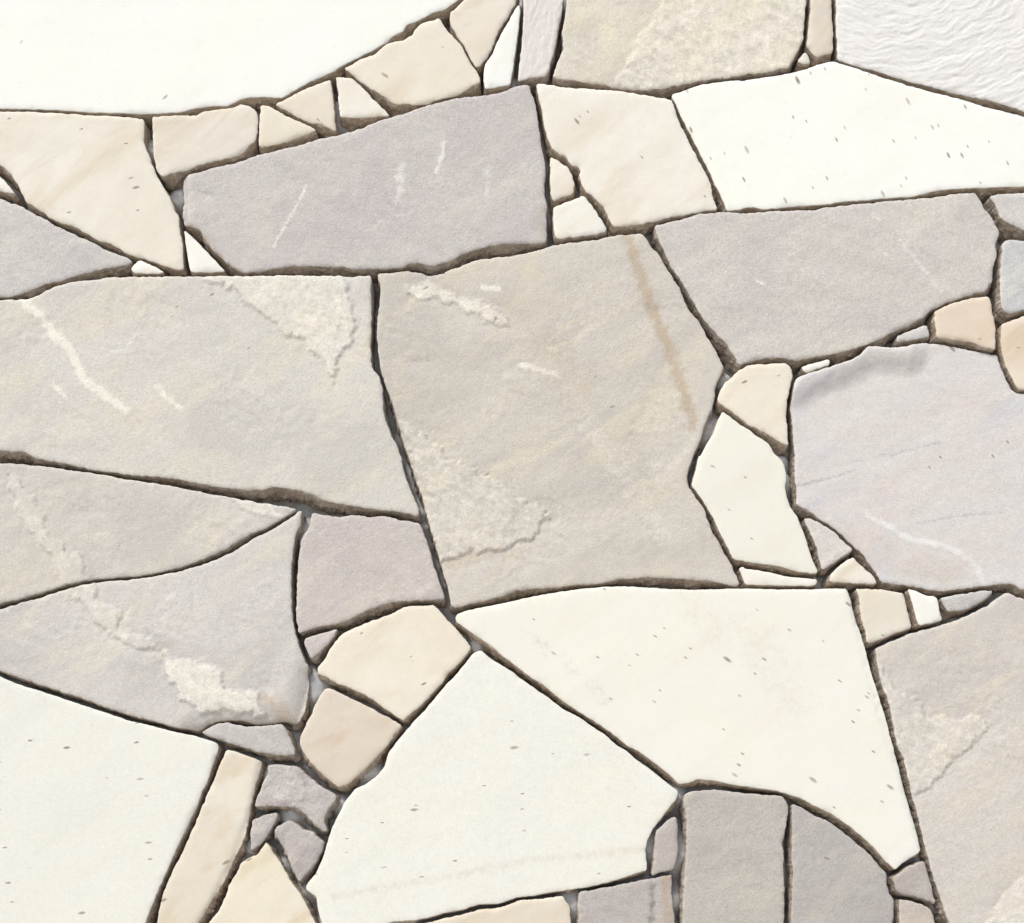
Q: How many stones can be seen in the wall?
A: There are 64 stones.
